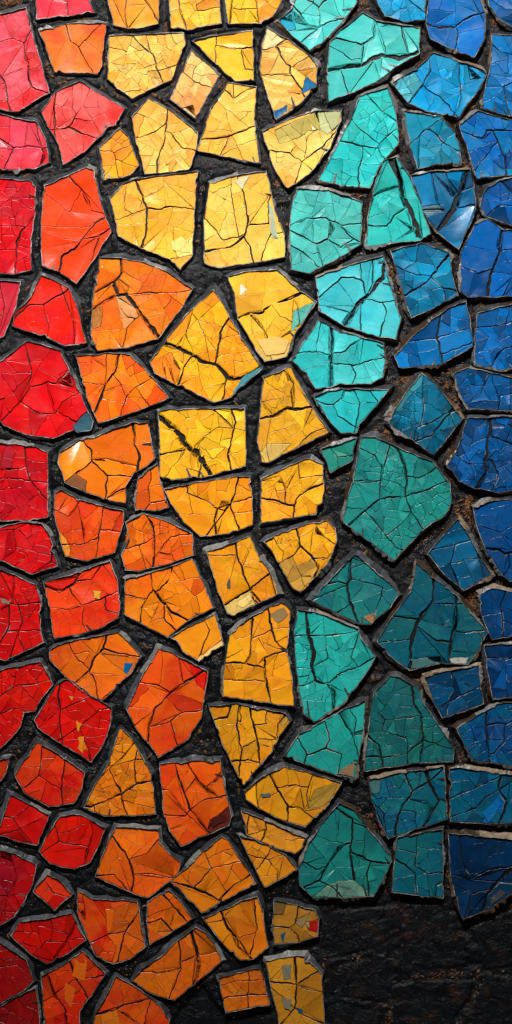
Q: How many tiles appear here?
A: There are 116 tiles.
